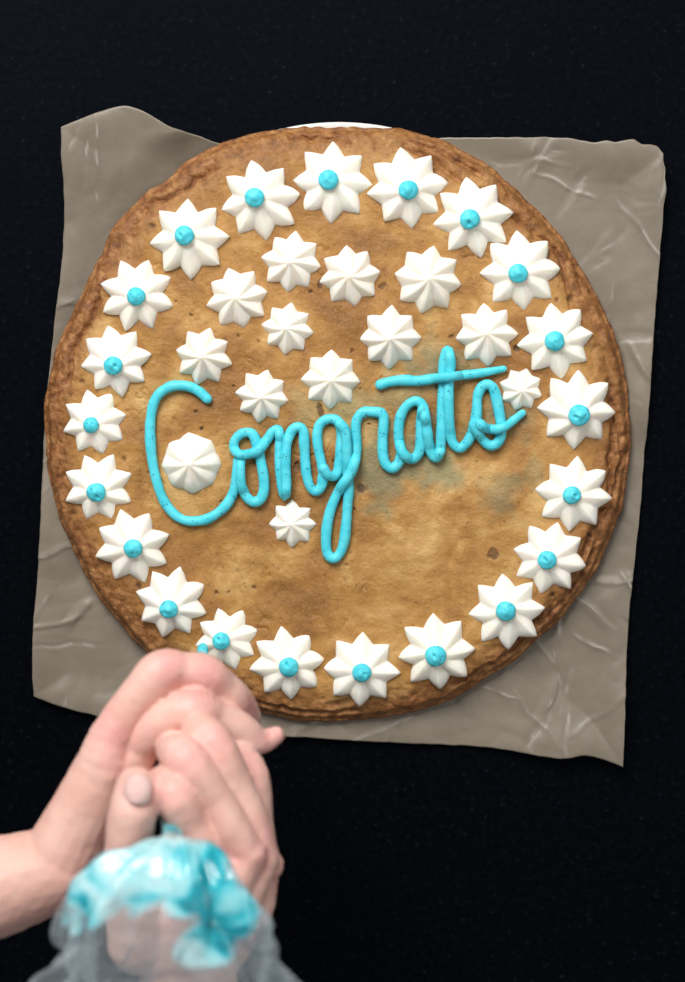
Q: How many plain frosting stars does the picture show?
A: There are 13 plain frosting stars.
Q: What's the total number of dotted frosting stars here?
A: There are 21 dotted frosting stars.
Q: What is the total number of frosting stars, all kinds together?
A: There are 34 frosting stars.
